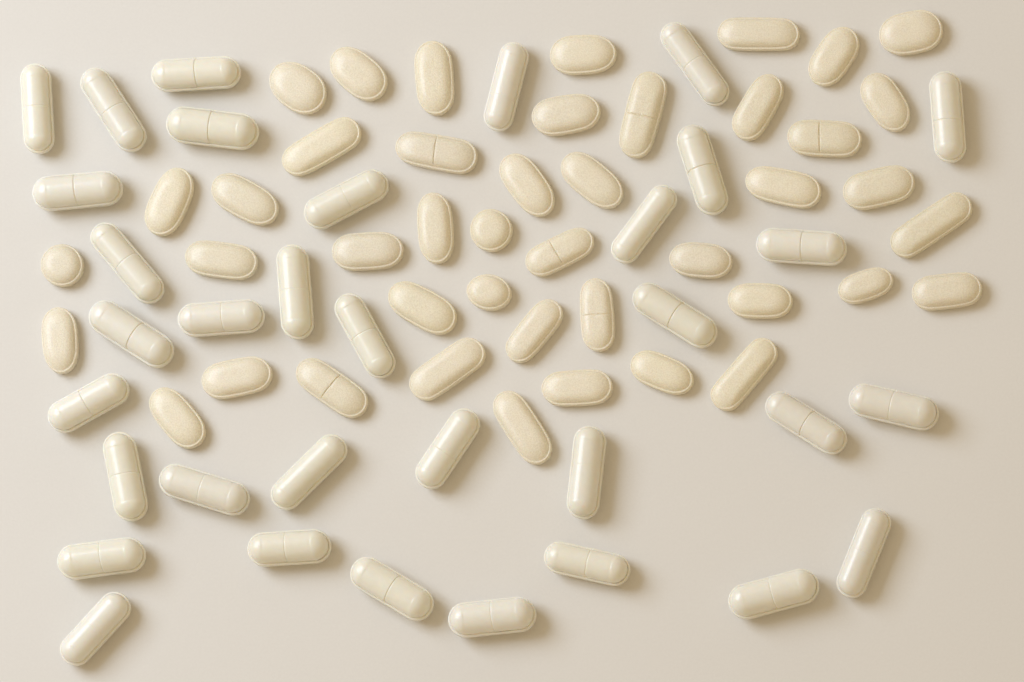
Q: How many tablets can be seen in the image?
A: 44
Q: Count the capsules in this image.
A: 34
